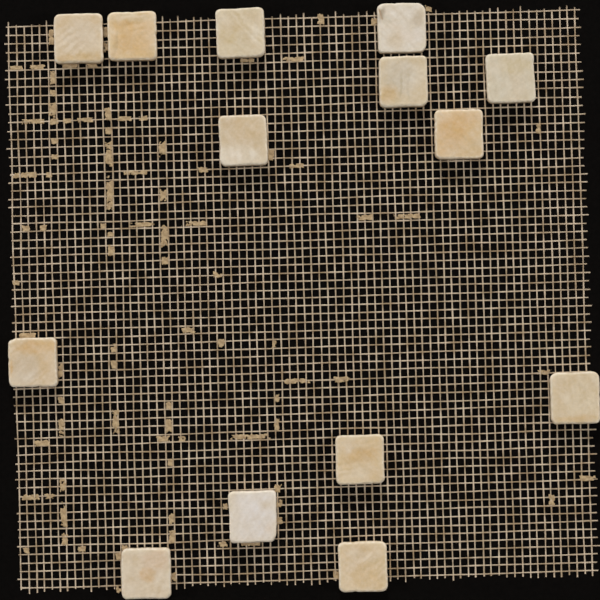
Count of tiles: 14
